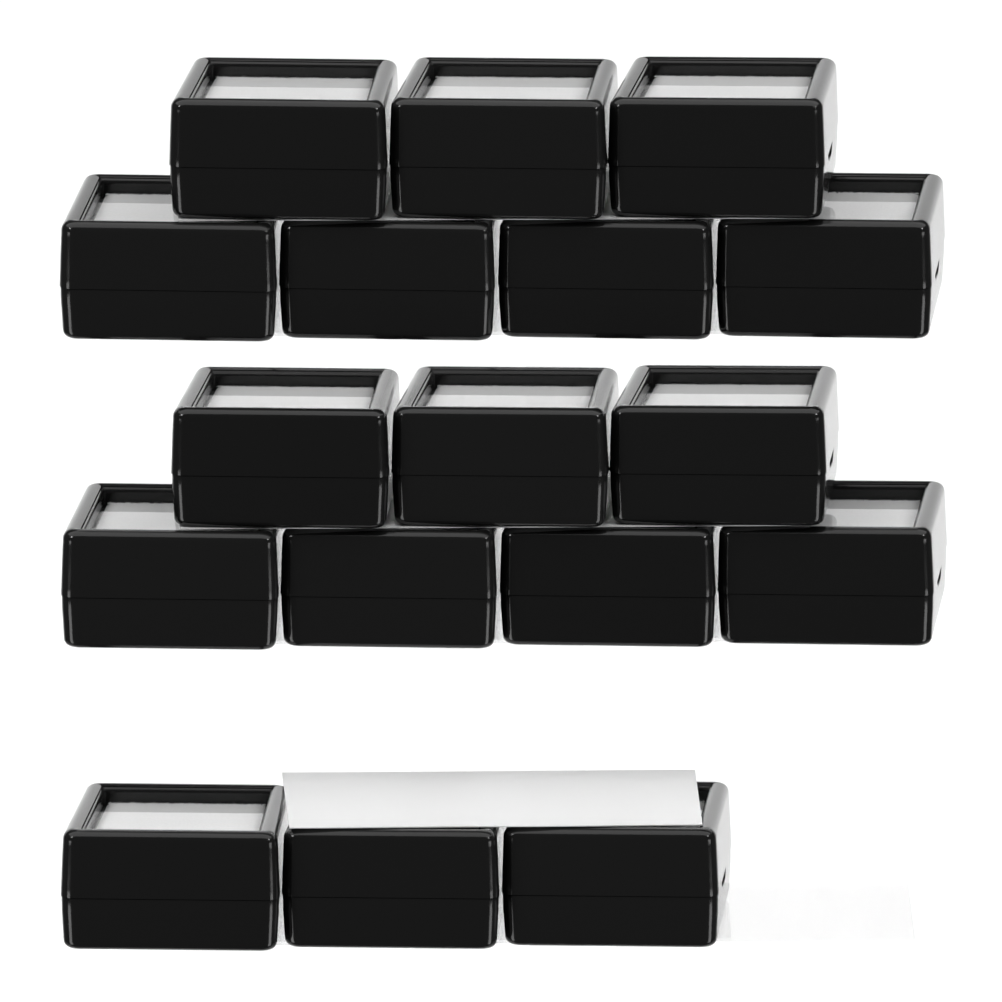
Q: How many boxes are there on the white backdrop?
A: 17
